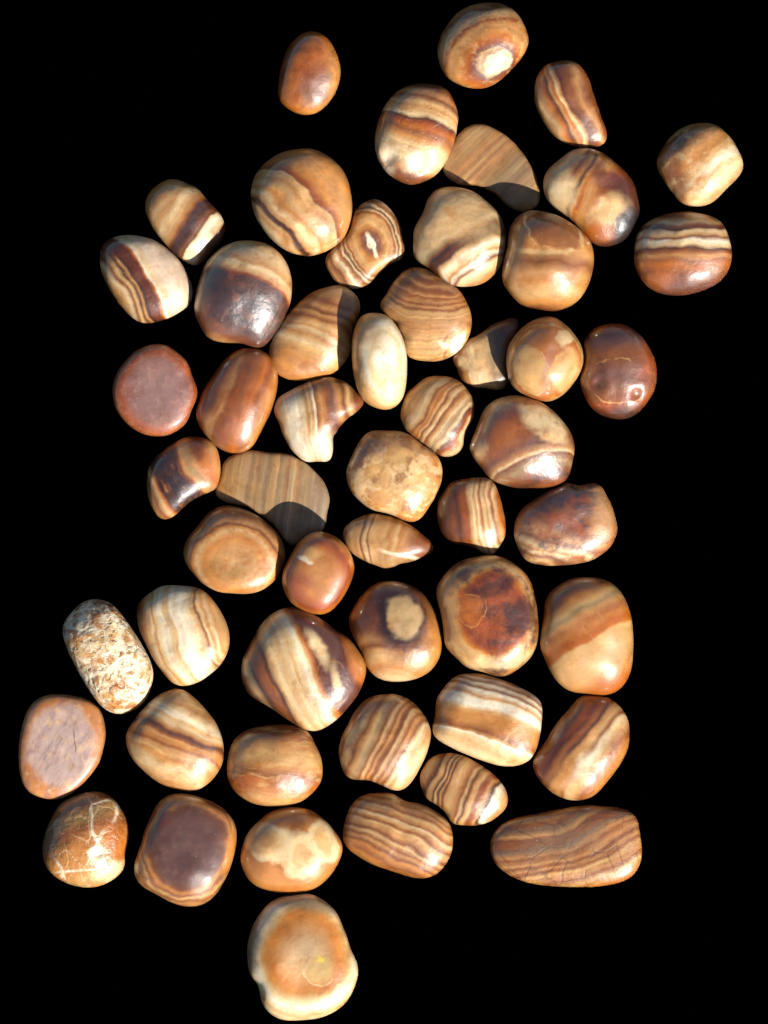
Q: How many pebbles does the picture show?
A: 53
